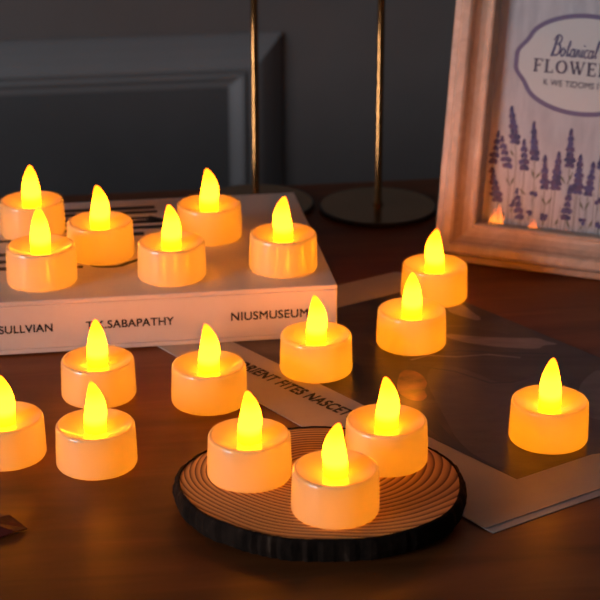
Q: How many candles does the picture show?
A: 17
